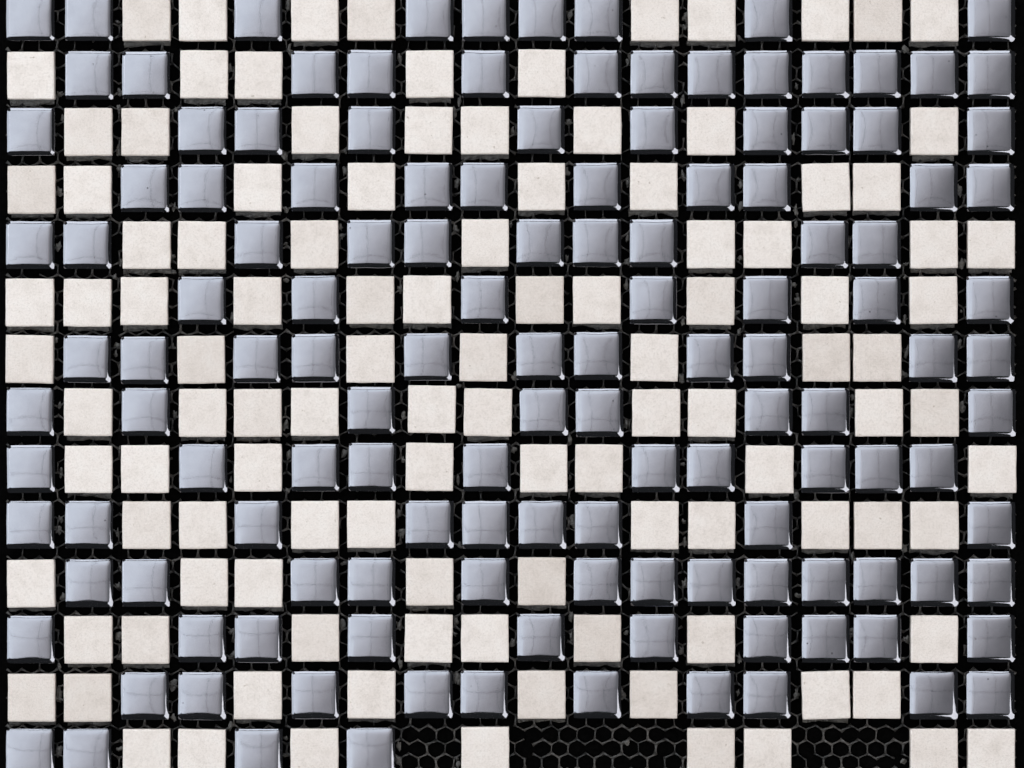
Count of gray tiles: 134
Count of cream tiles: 112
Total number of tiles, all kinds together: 246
